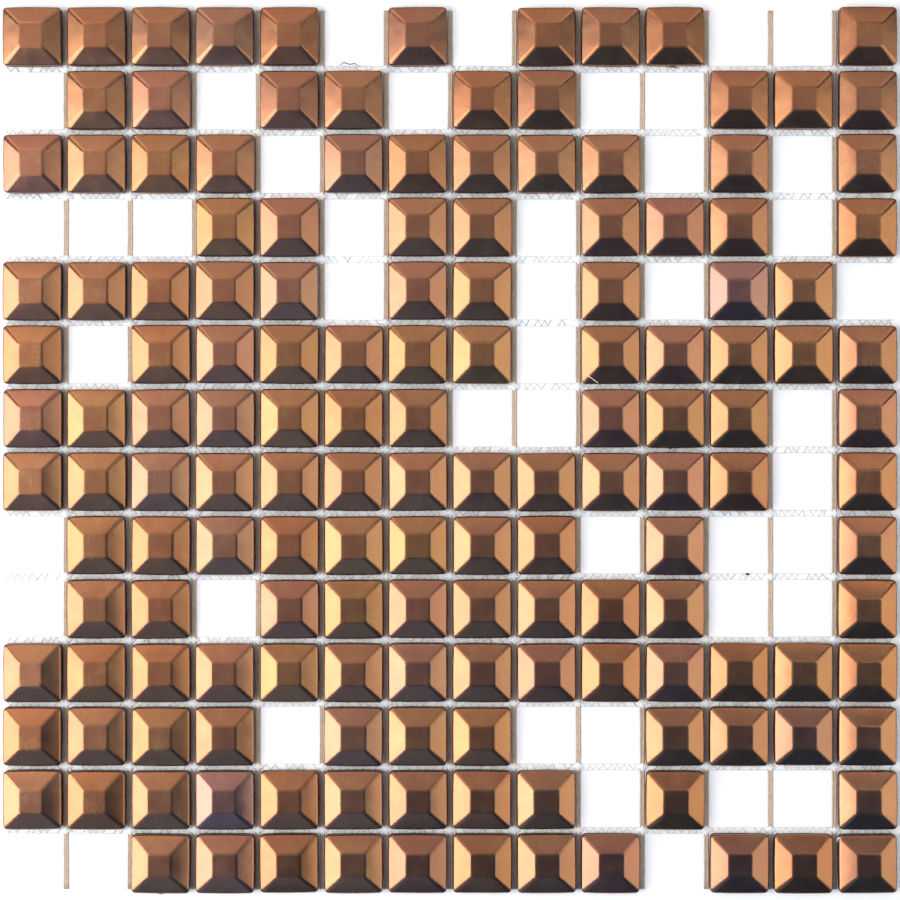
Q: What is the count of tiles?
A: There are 151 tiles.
